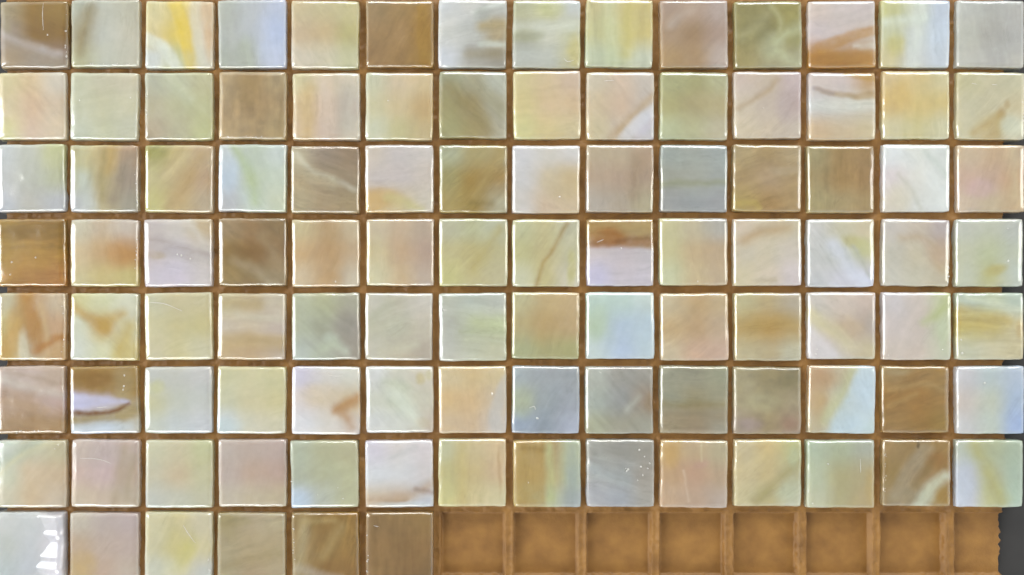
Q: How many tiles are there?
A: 104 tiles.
